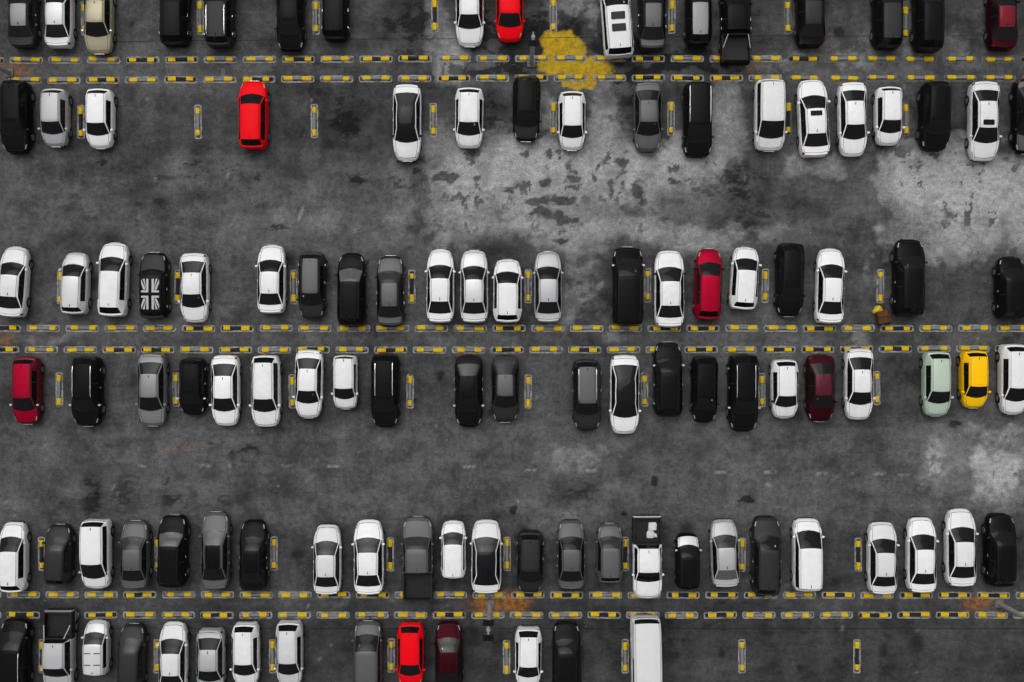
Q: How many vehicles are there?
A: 115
